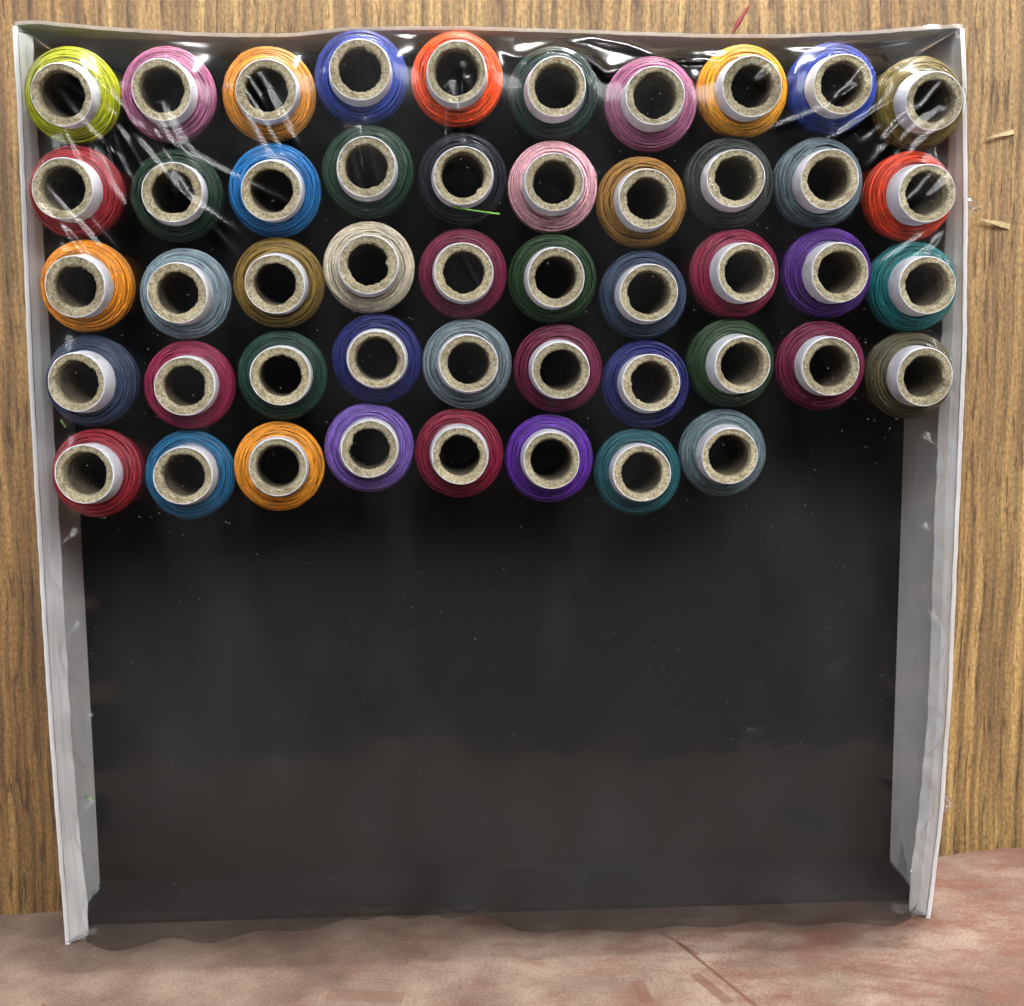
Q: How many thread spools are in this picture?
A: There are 48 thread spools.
